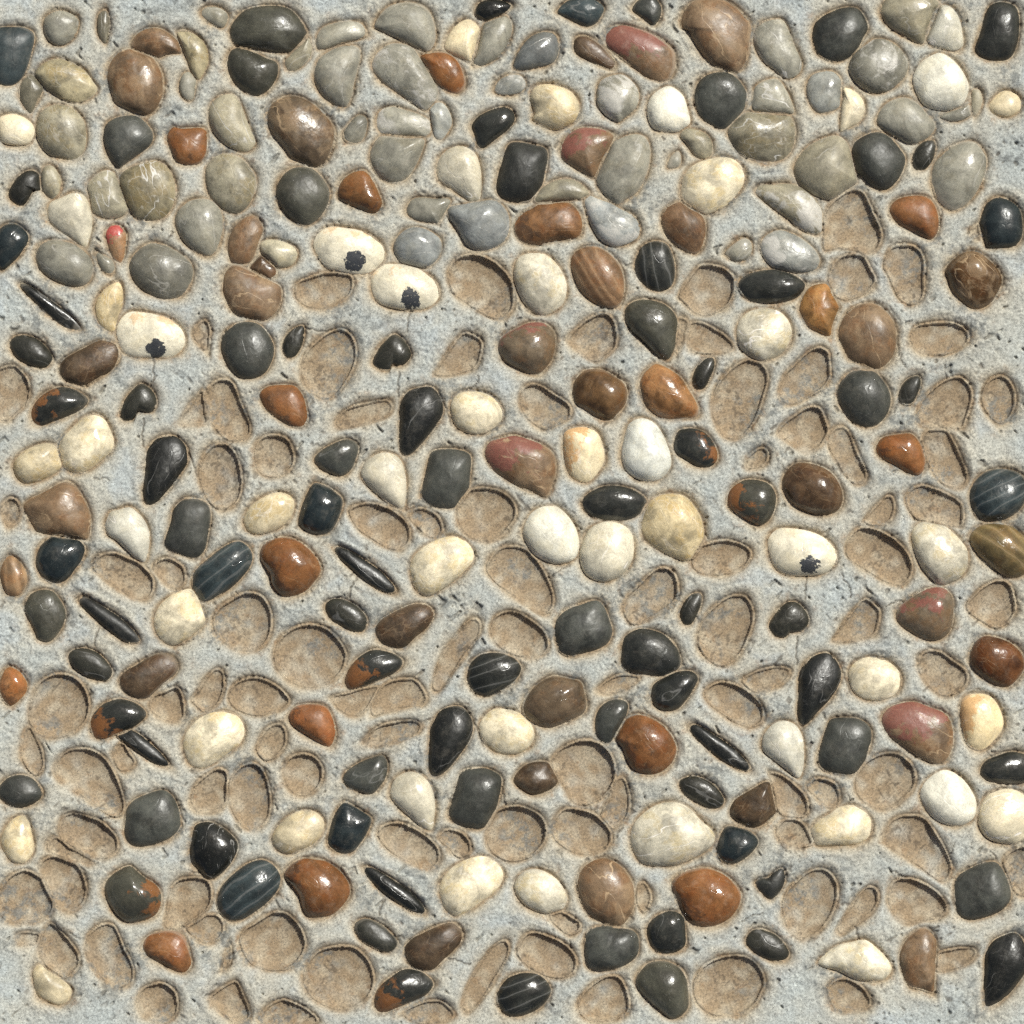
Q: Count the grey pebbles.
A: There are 53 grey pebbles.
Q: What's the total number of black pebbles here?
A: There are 84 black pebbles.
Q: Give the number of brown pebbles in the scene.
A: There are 50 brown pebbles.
